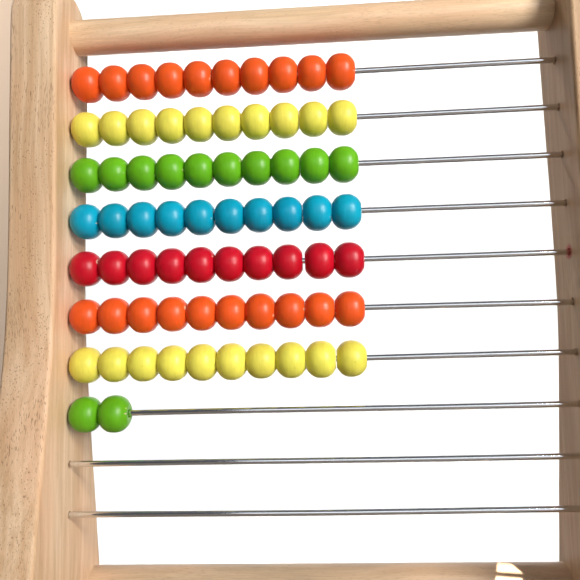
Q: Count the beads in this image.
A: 72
